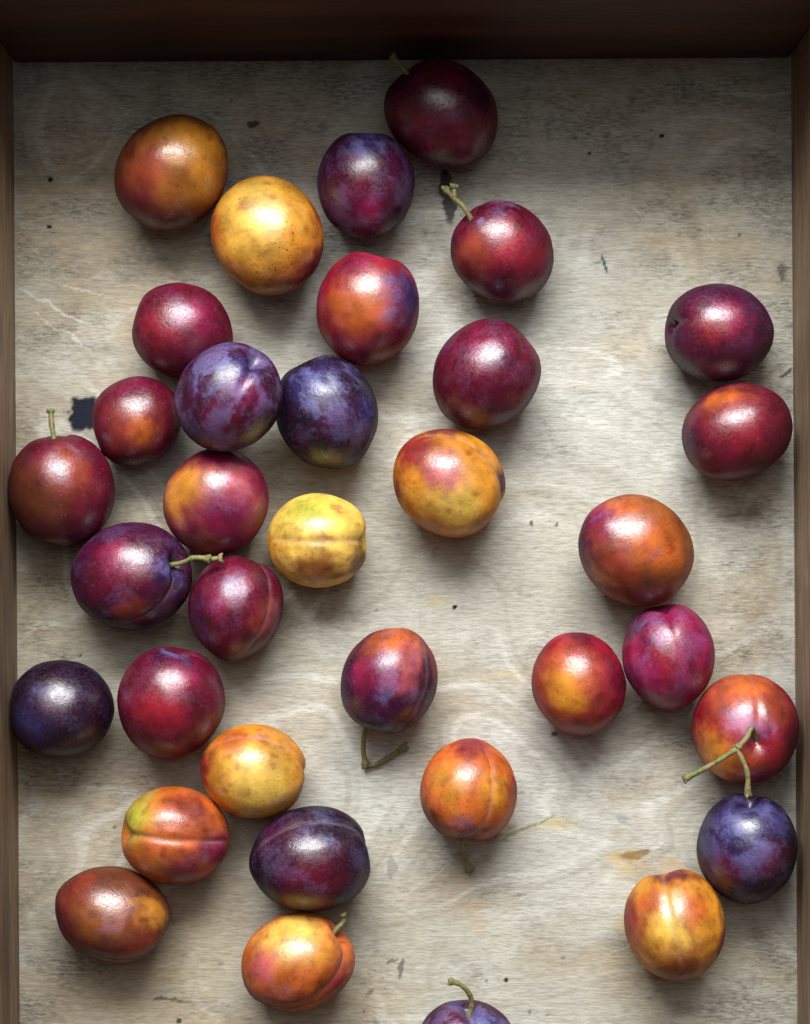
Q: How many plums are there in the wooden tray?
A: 35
